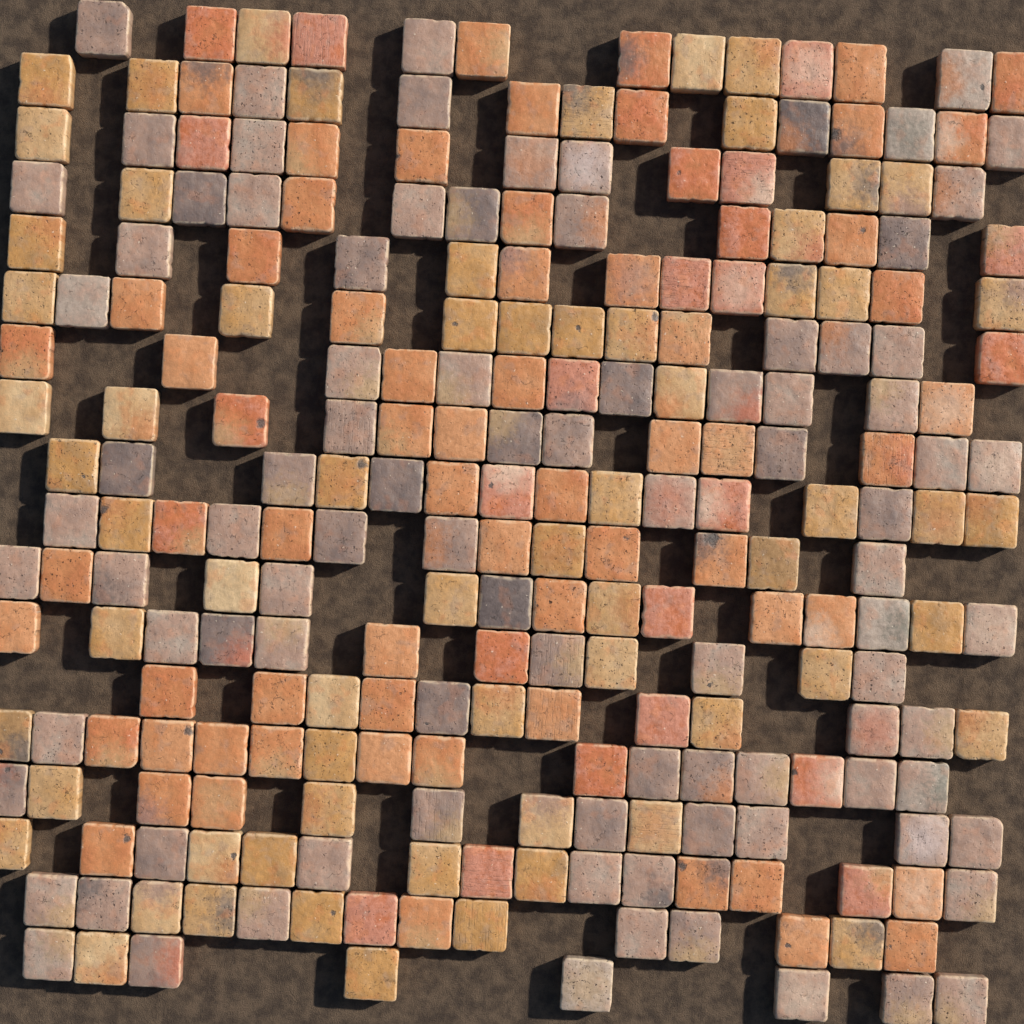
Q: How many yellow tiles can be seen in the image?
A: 65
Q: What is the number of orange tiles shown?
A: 86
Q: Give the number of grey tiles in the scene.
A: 92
